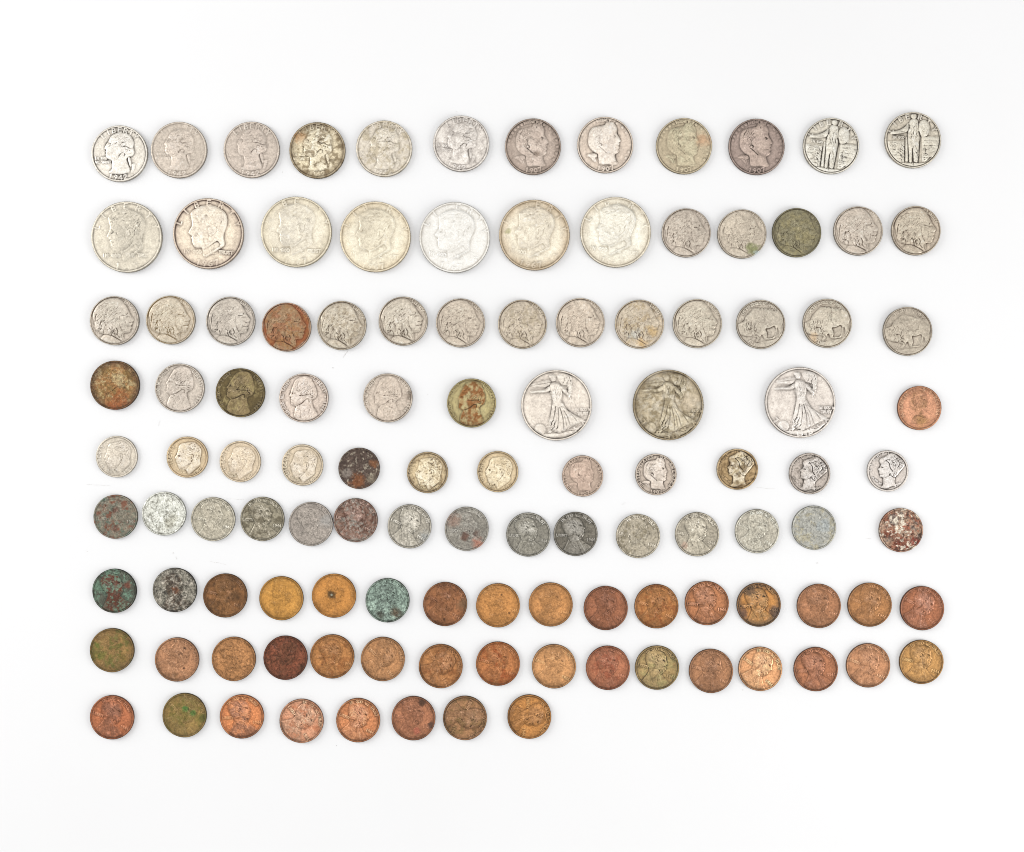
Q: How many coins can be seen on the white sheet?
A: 115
